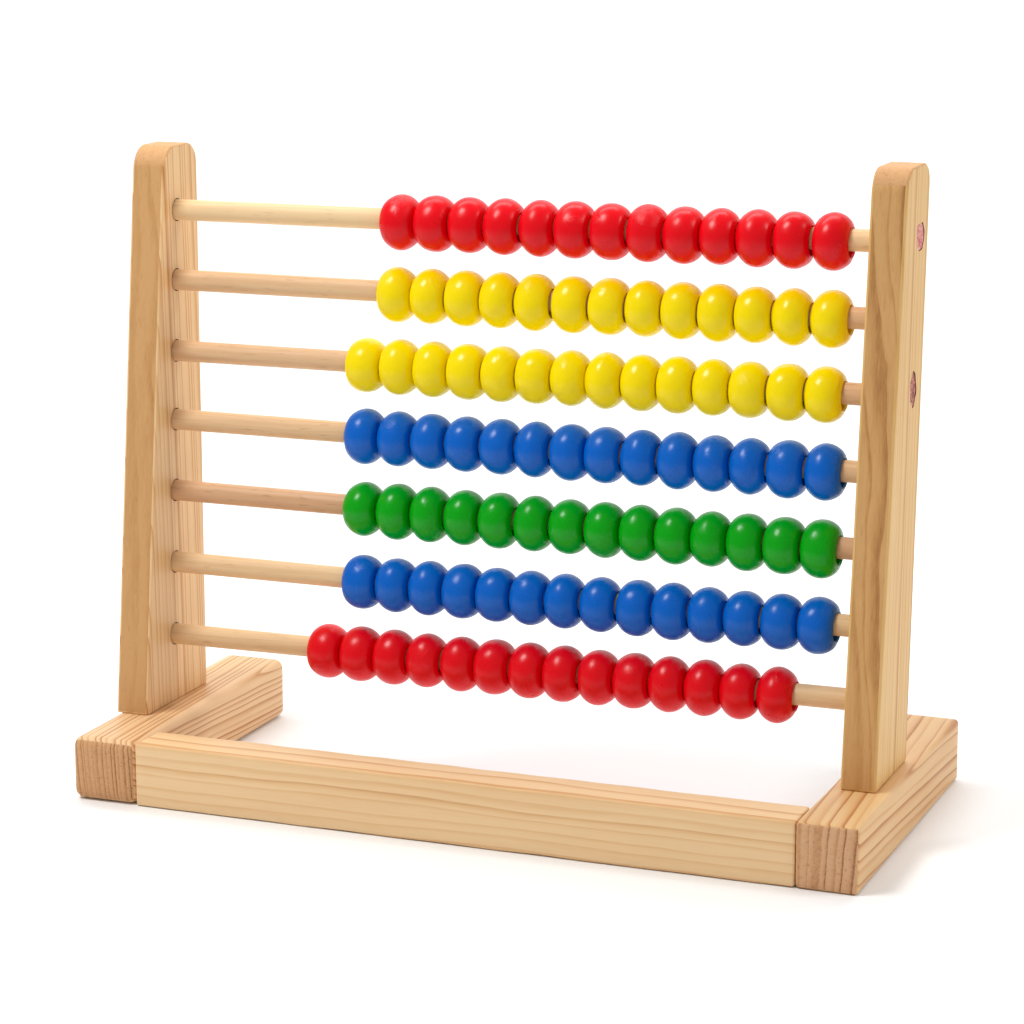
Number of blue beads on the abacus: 28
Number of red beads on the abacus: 27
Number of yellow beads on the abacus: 27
